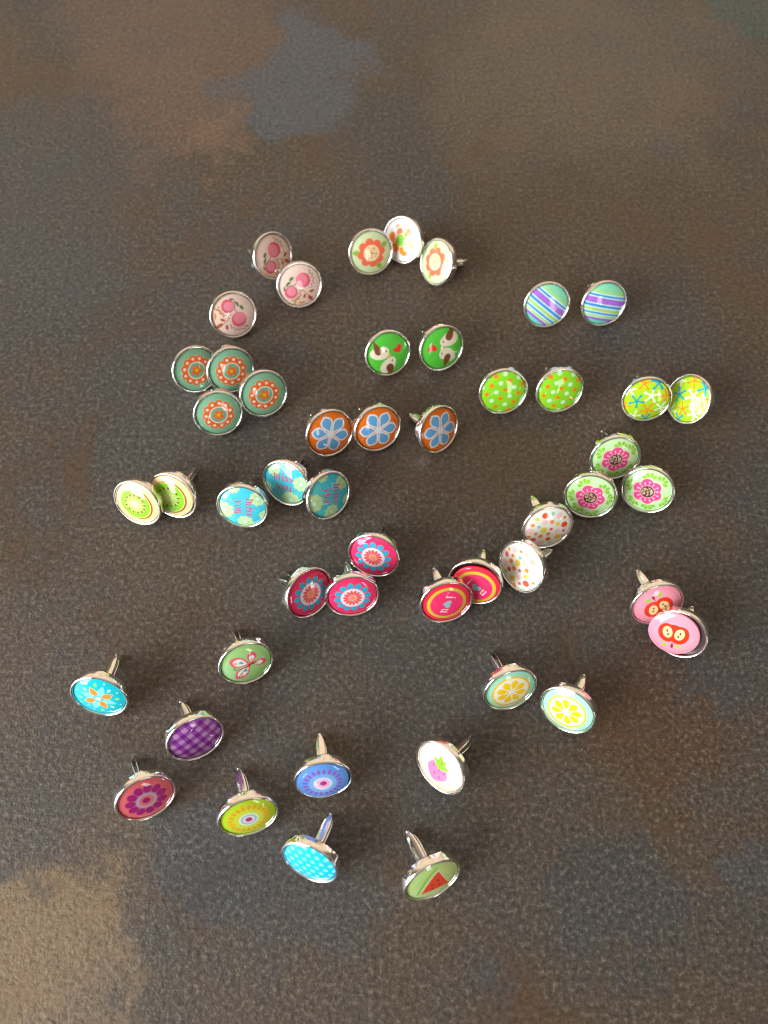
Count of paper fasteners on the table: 49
